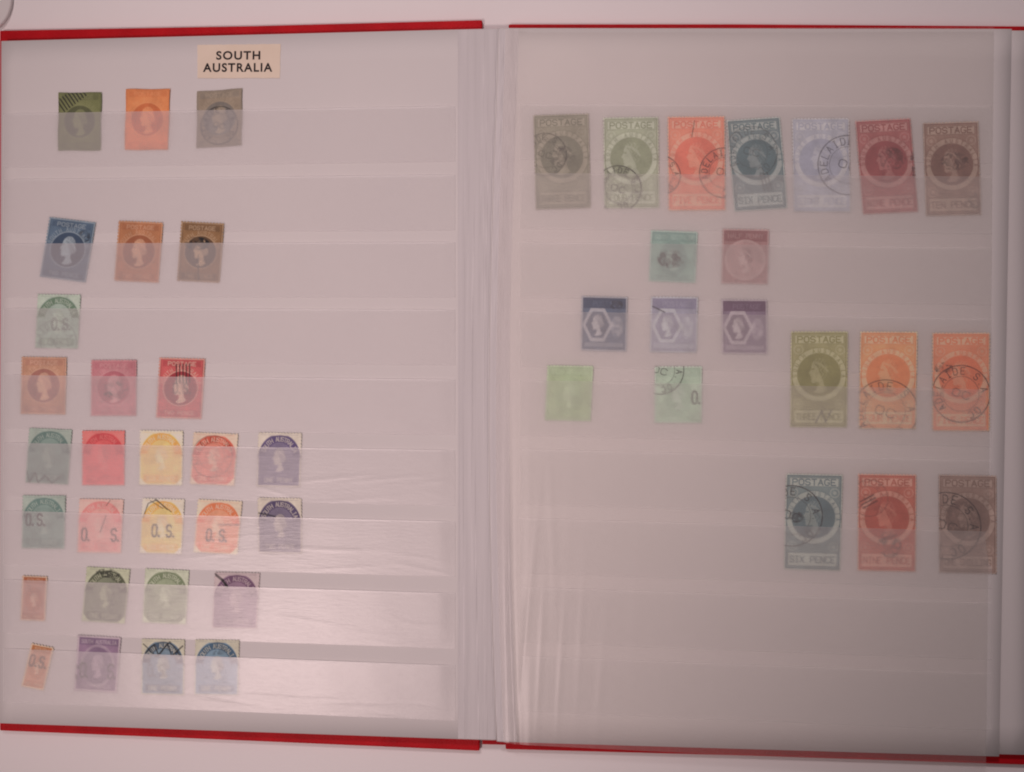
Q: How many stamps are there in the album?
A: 48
